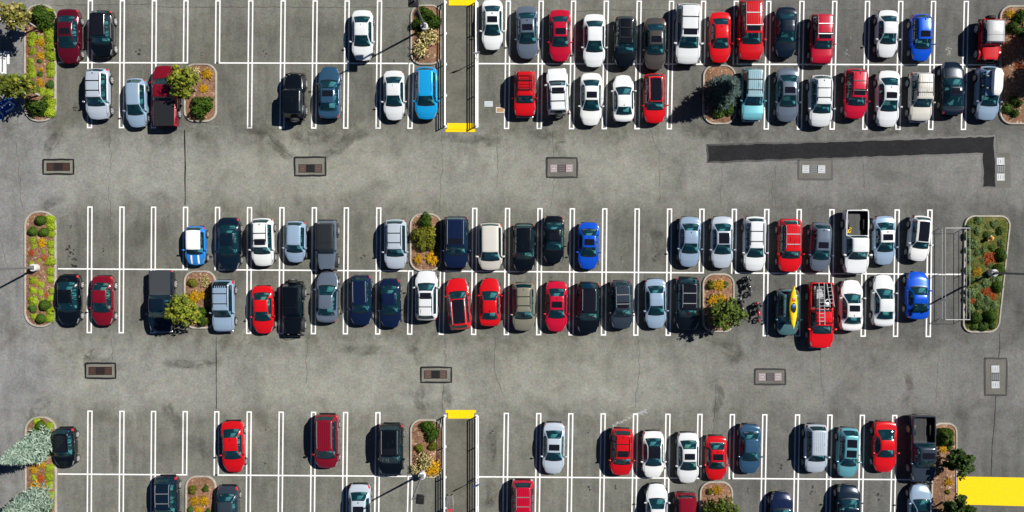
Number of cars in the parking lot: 102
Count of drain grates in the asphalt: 9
